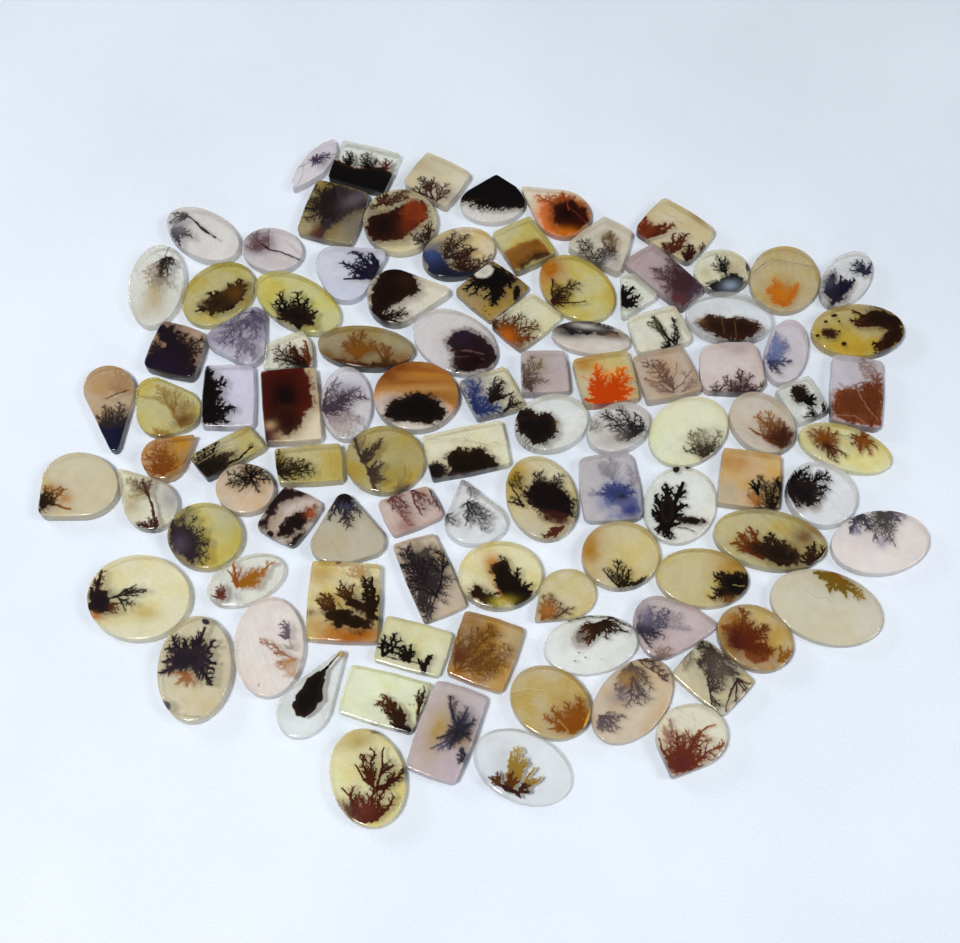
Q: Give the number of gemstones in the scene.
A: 99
